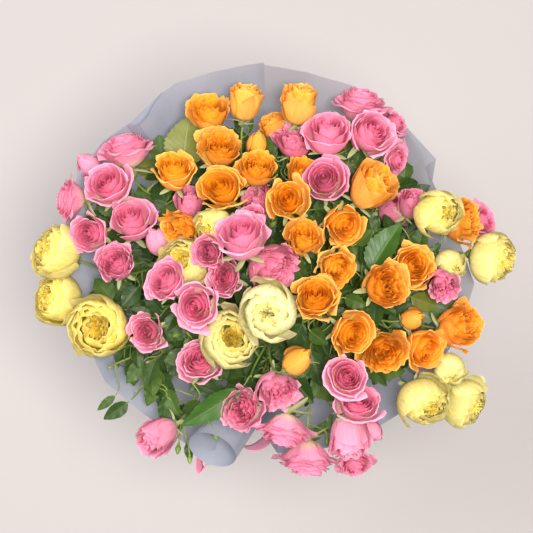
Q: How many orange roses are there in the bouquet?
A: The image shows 26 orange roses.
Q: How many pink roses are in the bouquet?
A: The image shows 40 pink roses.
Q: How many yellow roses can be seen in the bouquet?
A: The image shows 13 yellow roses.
